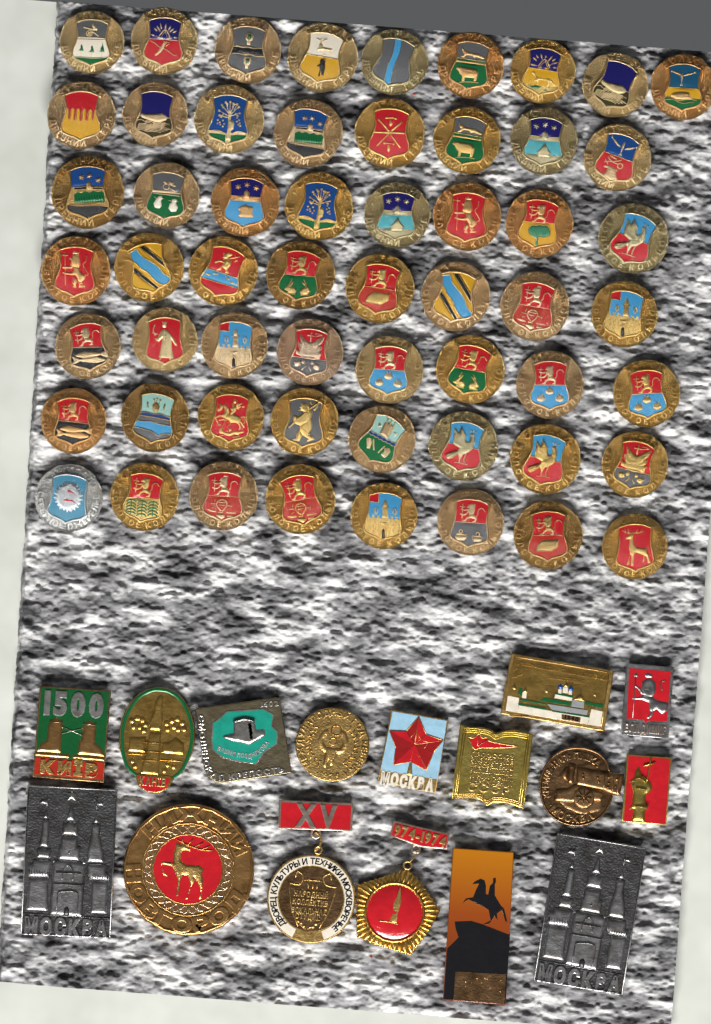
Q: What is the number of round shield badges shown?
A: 57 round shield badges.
